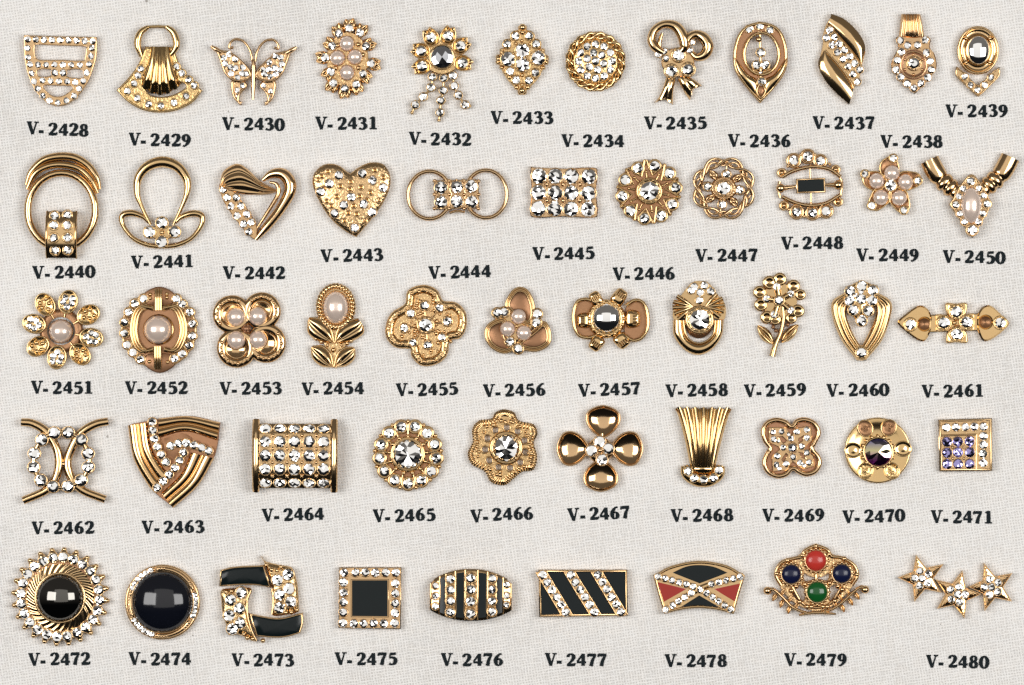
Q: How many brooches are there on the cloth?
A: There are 53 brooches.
